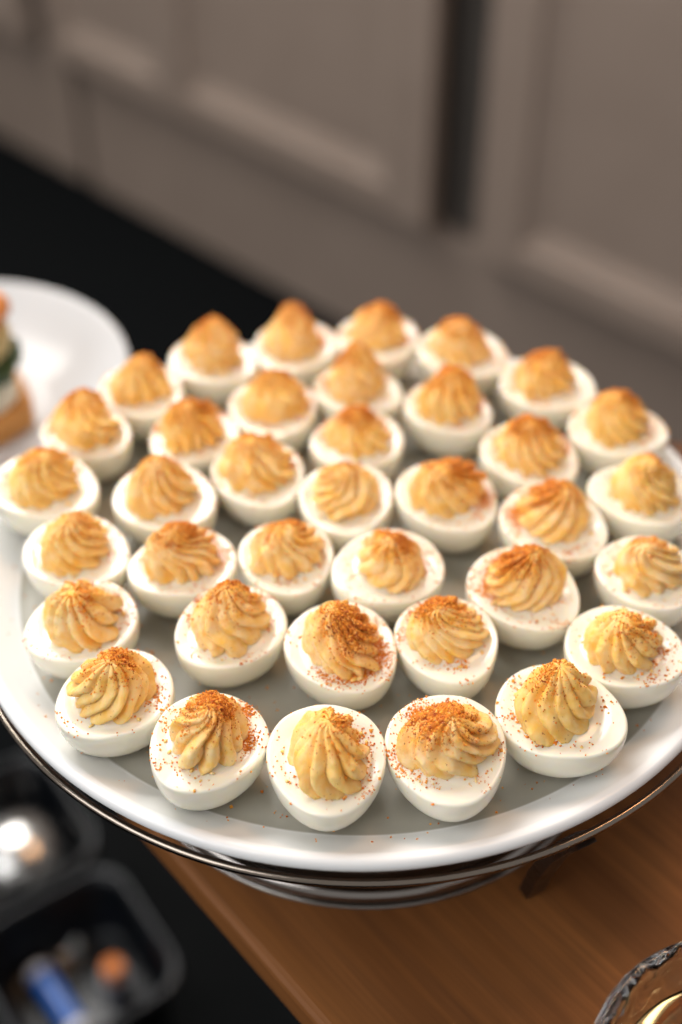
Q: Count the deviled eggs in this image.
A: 37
